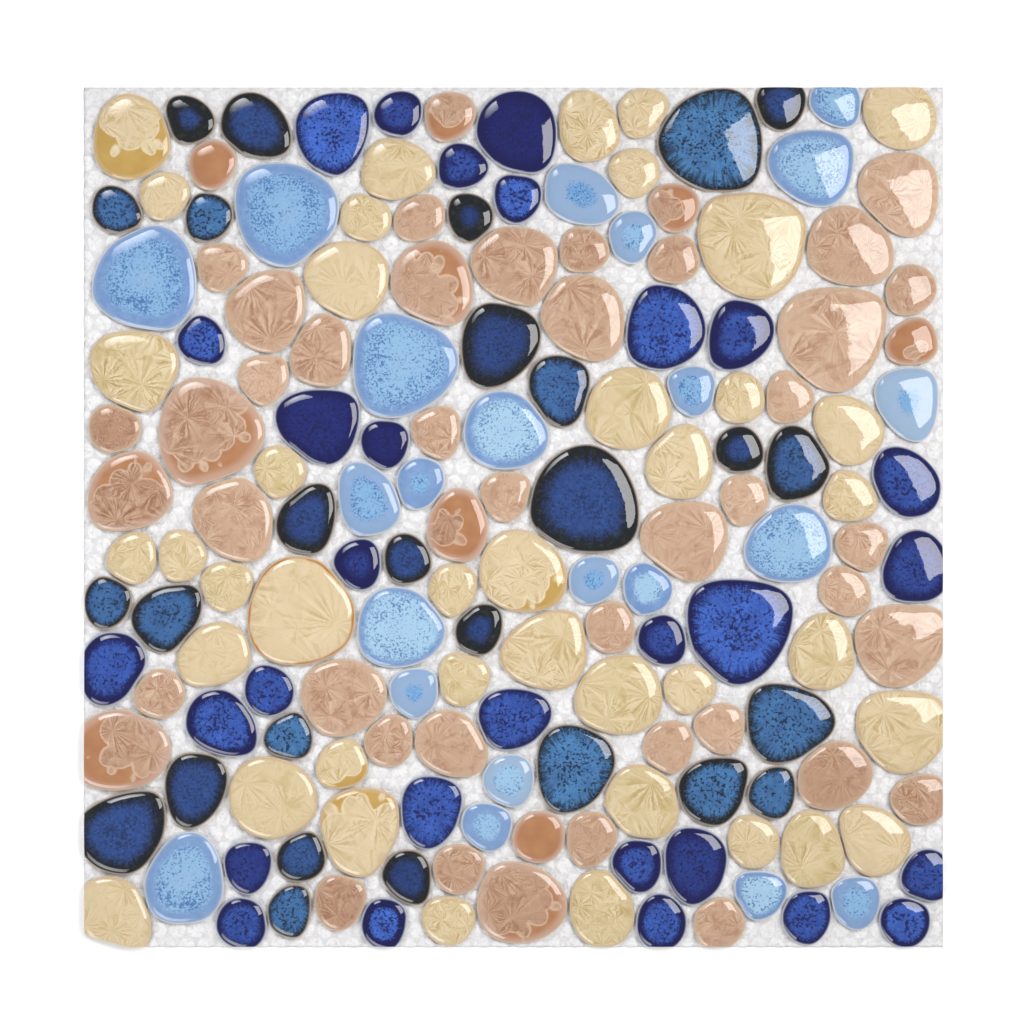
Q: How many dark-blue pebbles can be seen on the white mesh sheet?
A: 56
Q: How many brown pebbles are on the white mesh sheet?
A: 47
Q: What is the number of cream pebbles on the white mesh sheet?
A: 40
